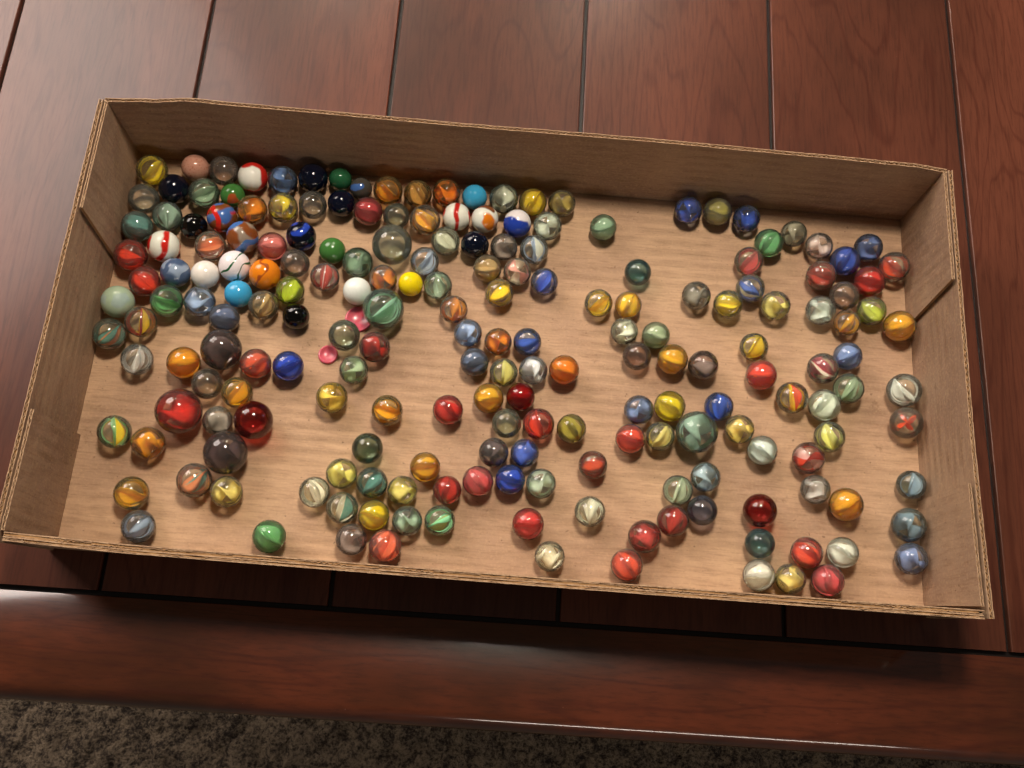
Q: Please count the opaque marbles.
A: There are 28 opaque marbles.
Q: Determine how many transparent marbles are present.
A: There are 172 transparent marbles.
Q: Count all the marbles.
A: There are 200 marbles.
